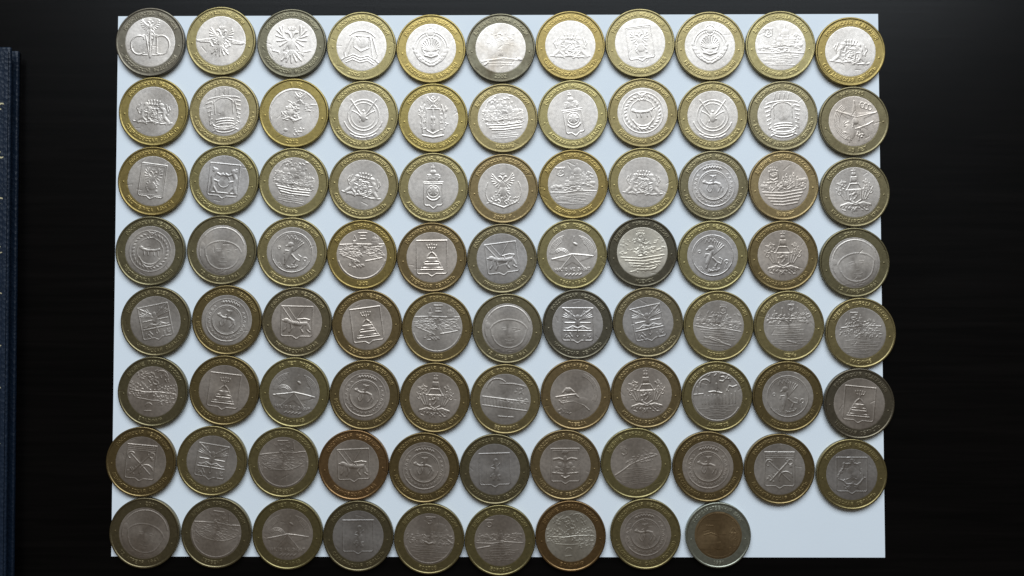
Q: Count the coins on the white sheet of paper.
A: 86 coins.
